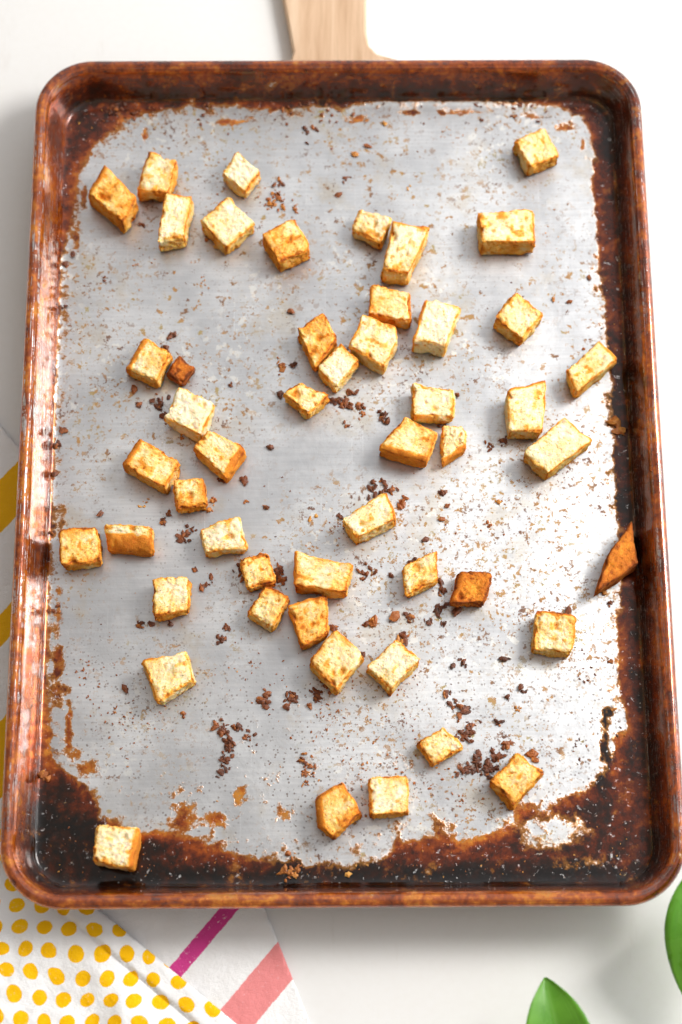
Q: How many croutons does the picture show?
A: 50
